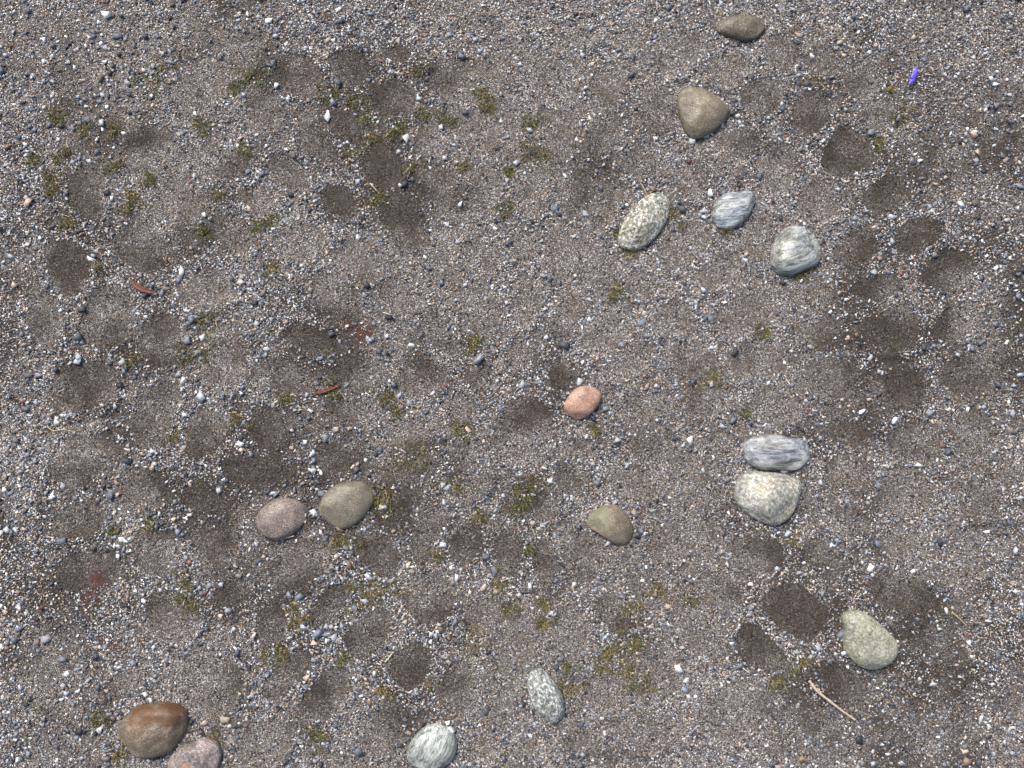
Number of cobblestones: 16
